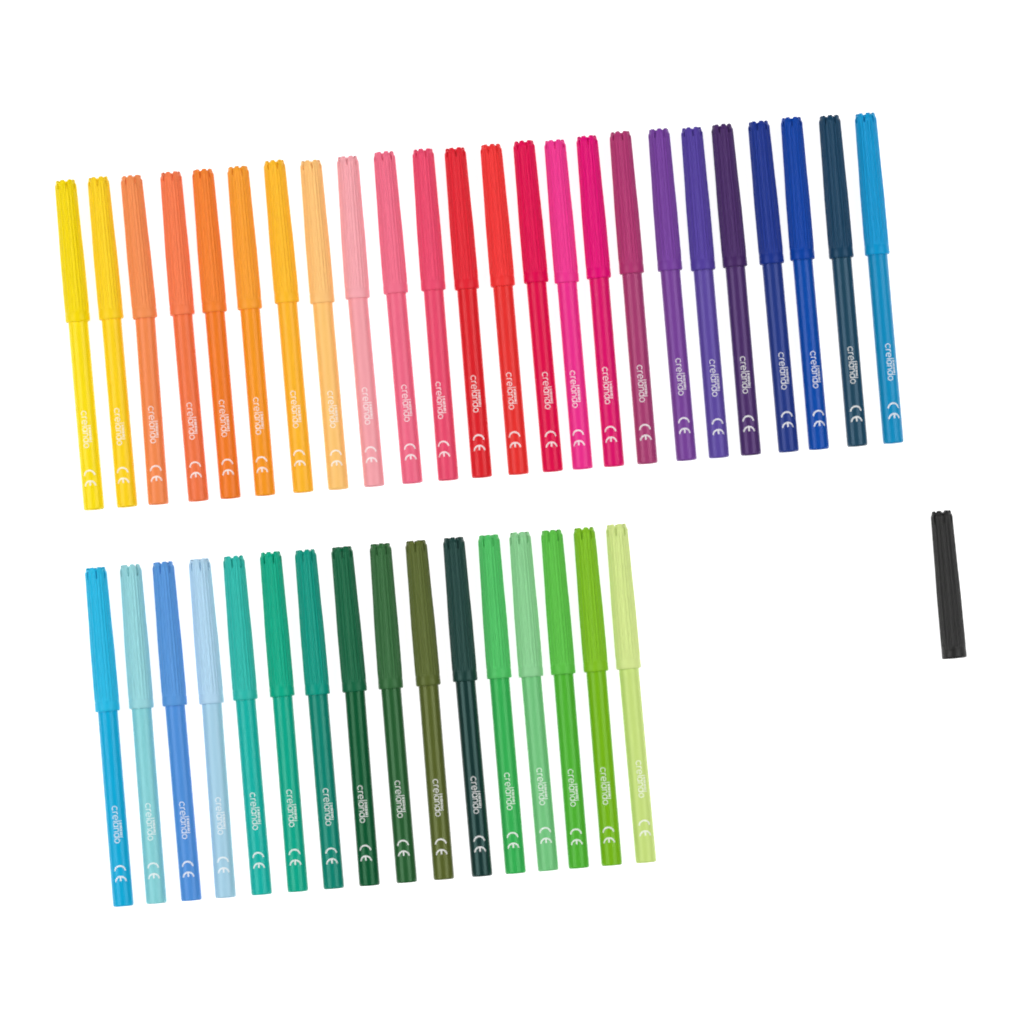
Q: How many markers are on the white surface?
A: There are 40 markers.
